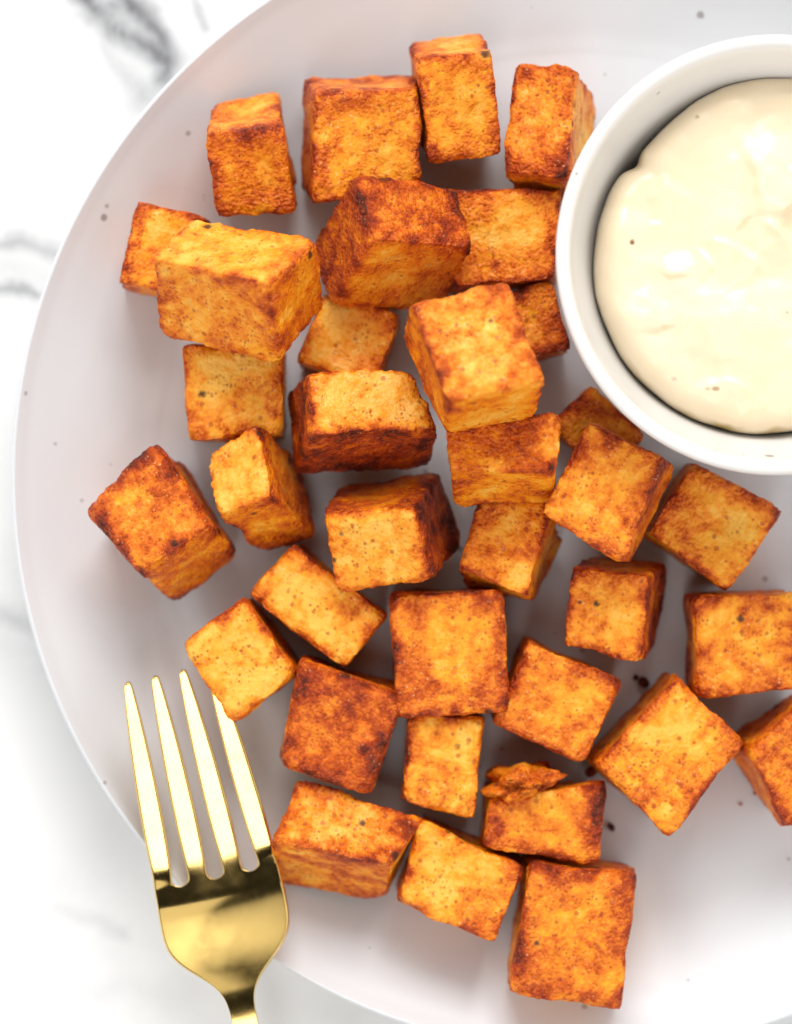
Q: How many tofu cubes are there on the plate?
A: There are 35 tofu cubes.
